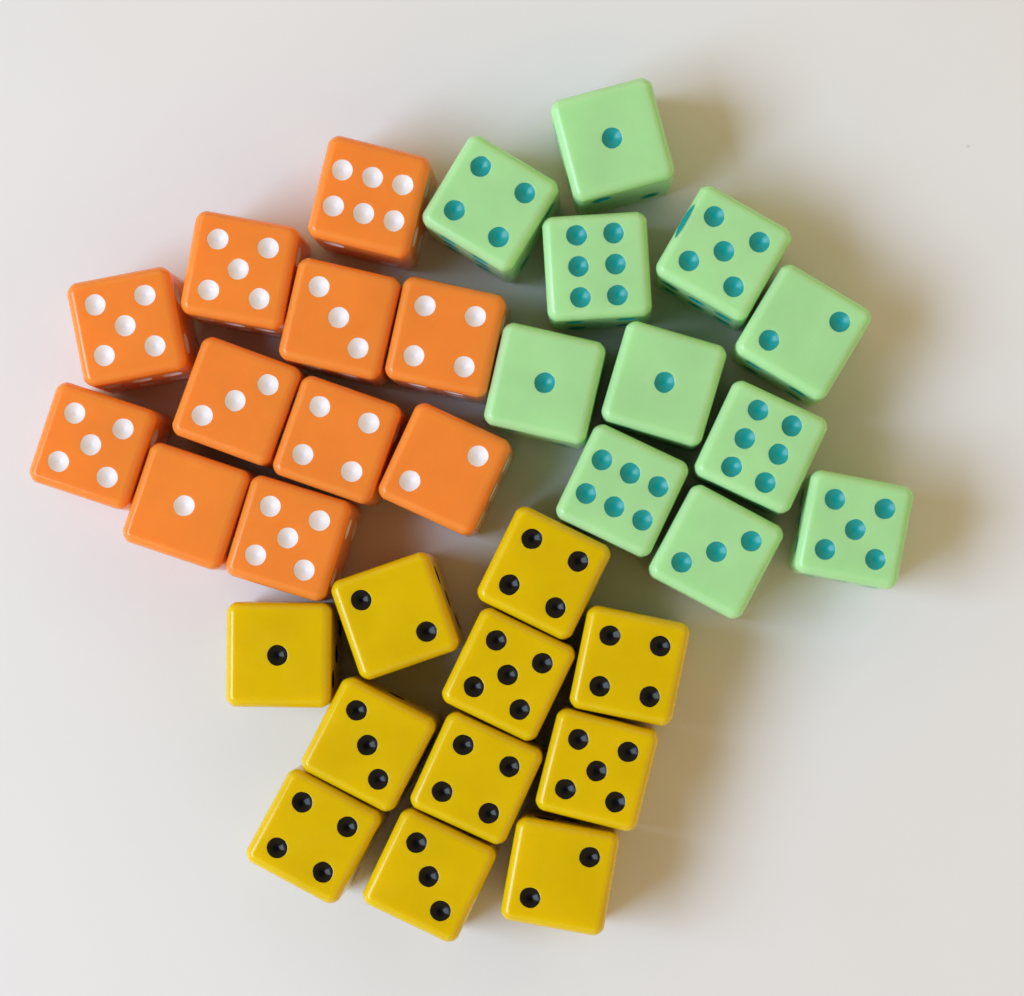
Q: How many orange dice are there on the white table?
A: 11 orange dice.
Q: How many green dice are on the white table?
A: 11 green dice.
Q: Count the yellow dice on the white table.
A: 11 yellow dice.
